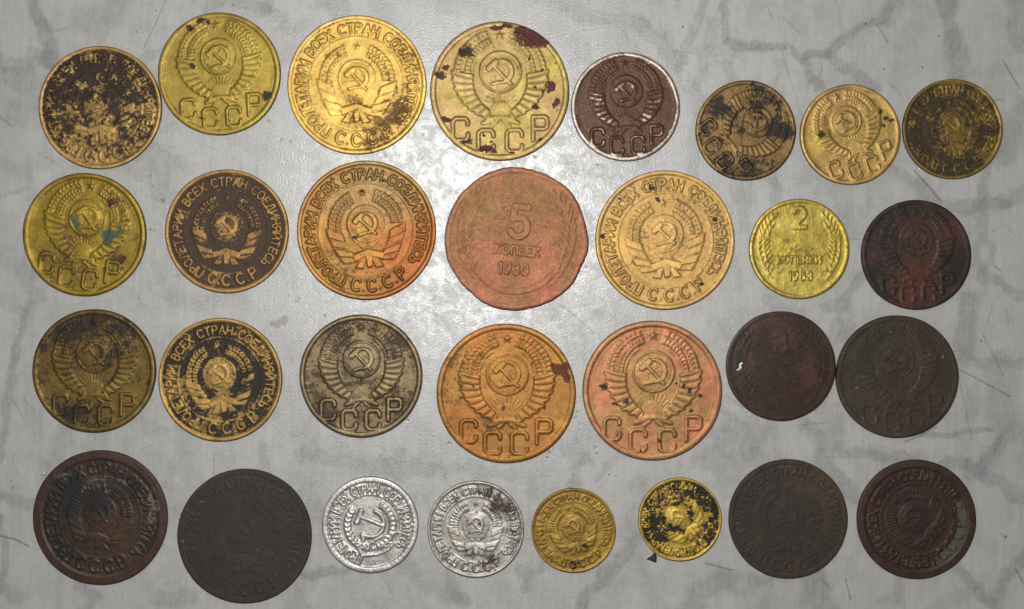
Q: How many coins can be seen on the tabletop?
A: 30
